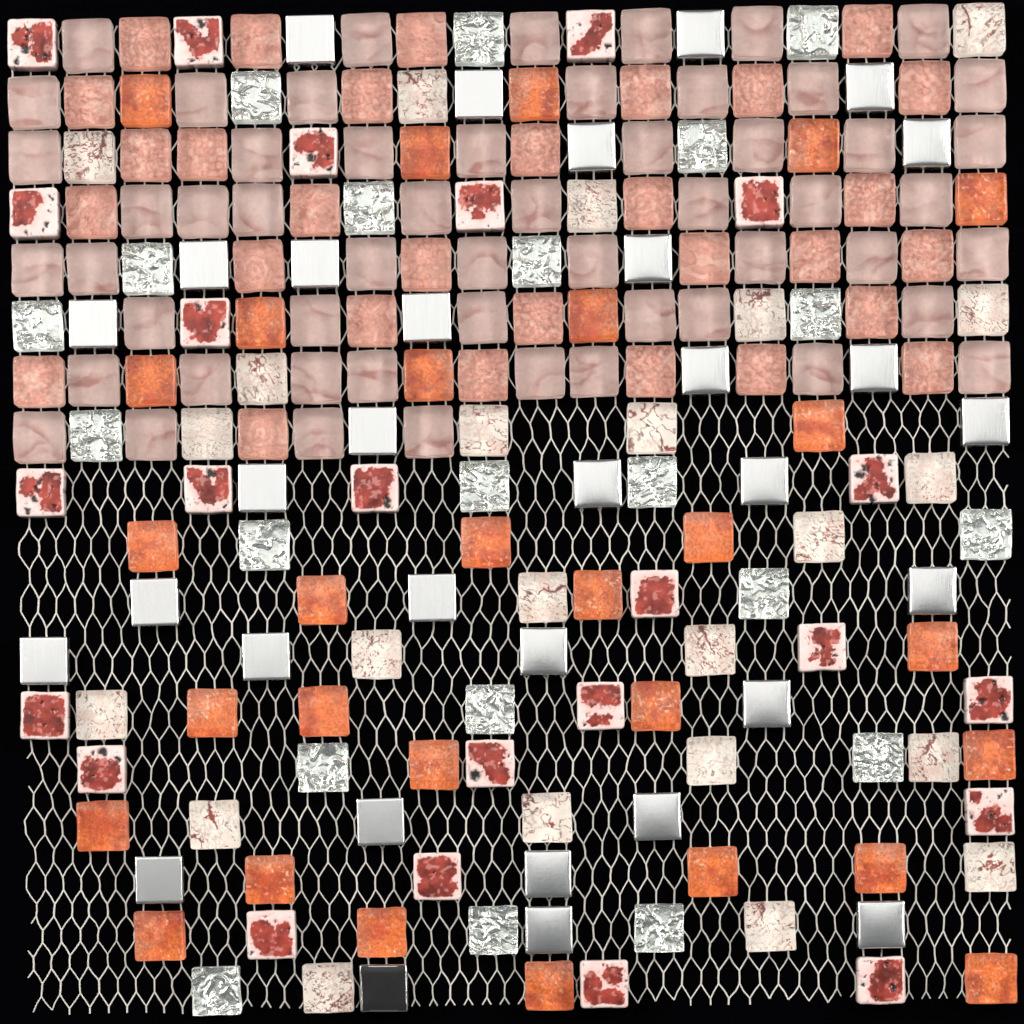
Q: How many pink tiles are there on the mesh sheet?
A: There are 85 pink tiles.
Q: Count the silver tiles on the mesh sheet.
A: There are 52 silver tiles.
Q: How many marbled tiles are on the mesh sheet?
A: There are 47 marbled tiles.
